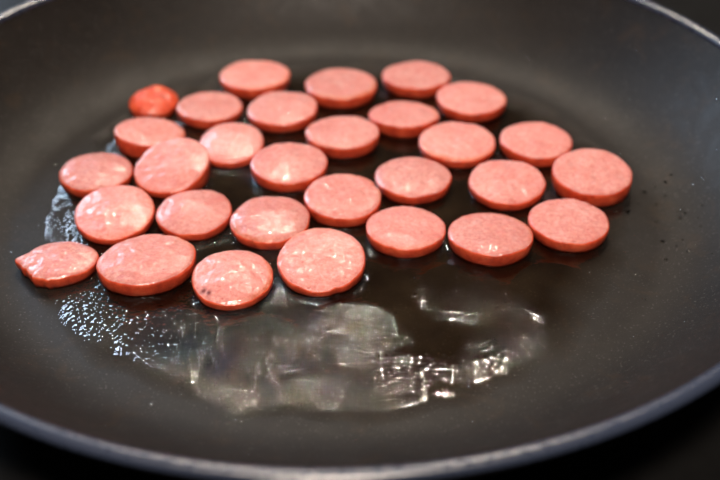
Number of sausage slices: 30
